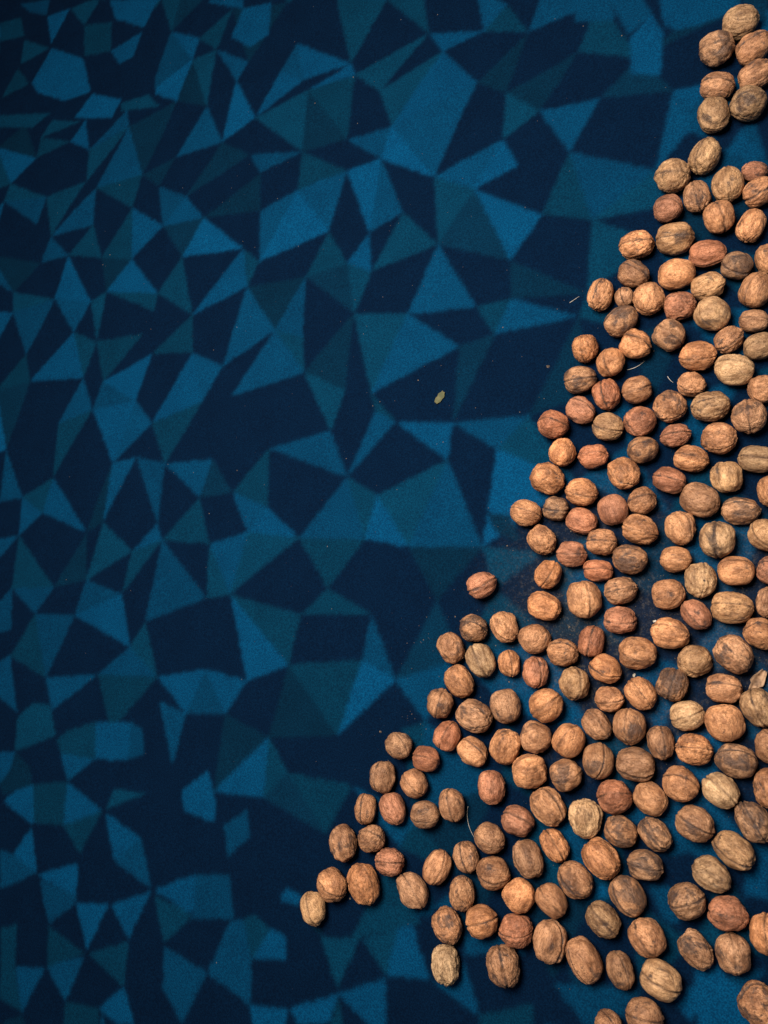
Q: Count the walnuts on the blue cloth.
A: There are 200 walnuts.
